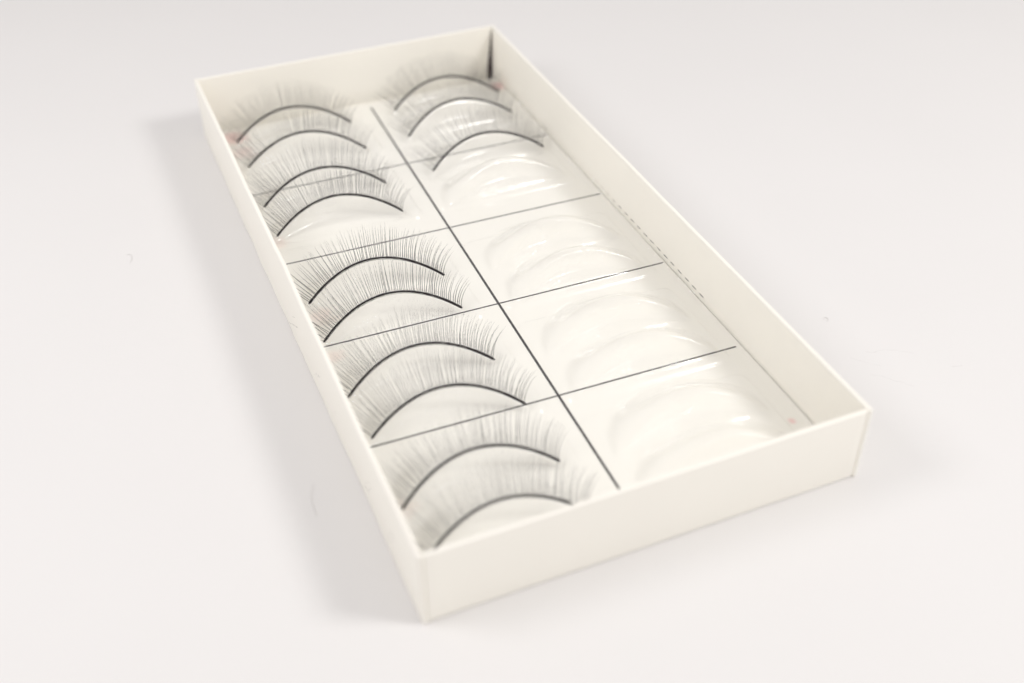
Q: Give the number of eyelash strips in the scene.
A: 13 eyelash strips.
